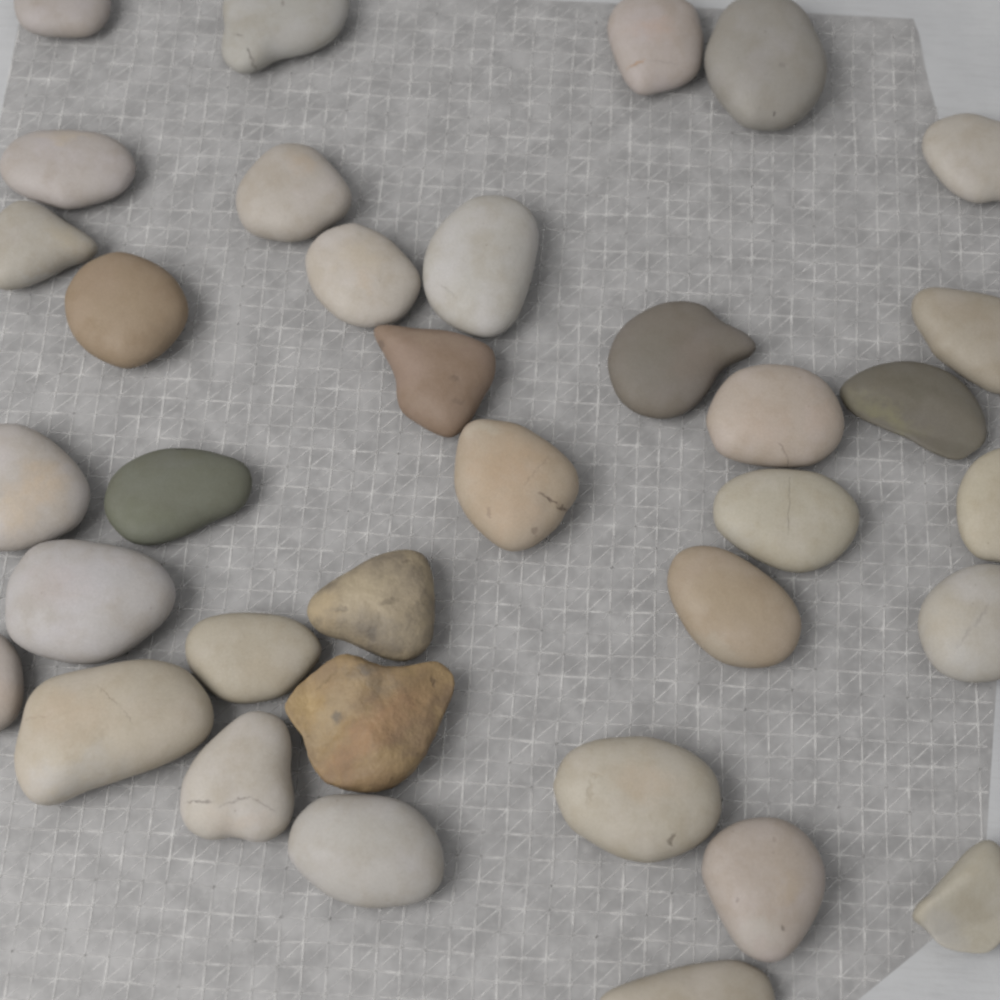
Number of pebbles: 35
